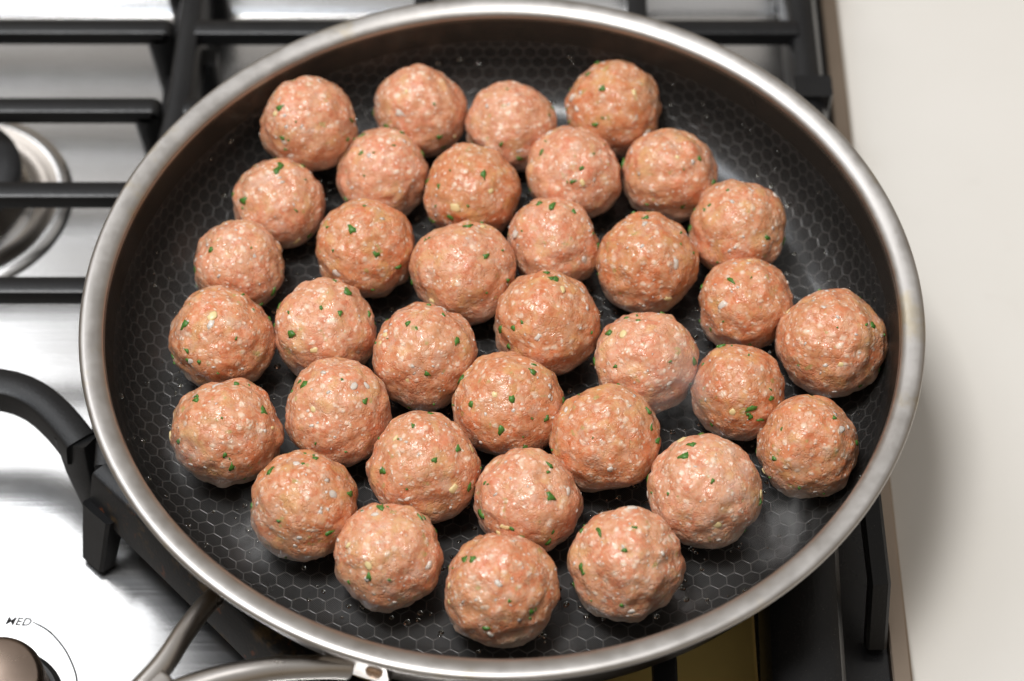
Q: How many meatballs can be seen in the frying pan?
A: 35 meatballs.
